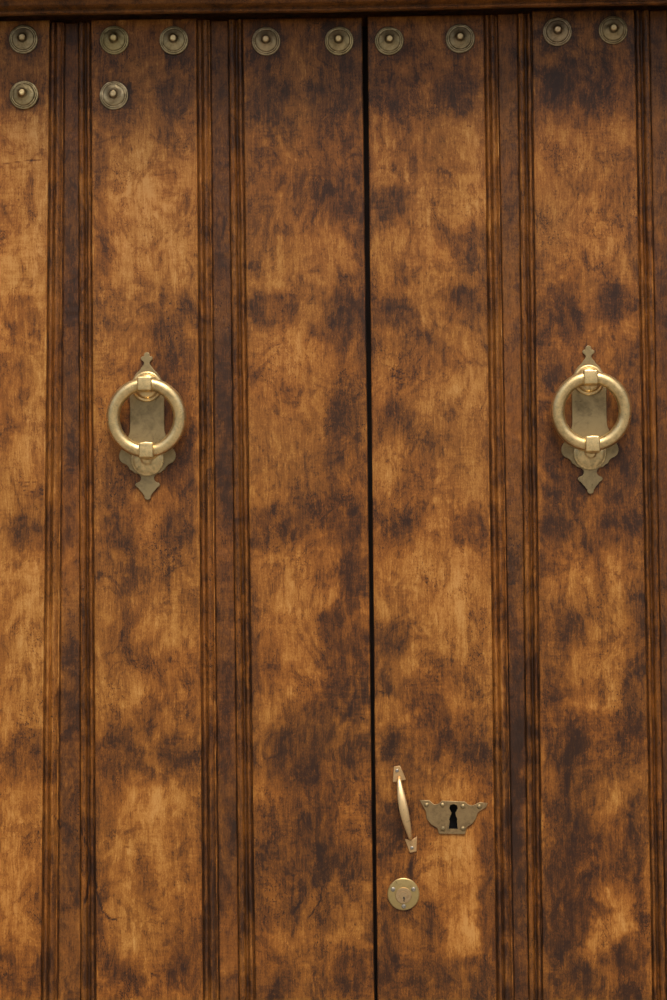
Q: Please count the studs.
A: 11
